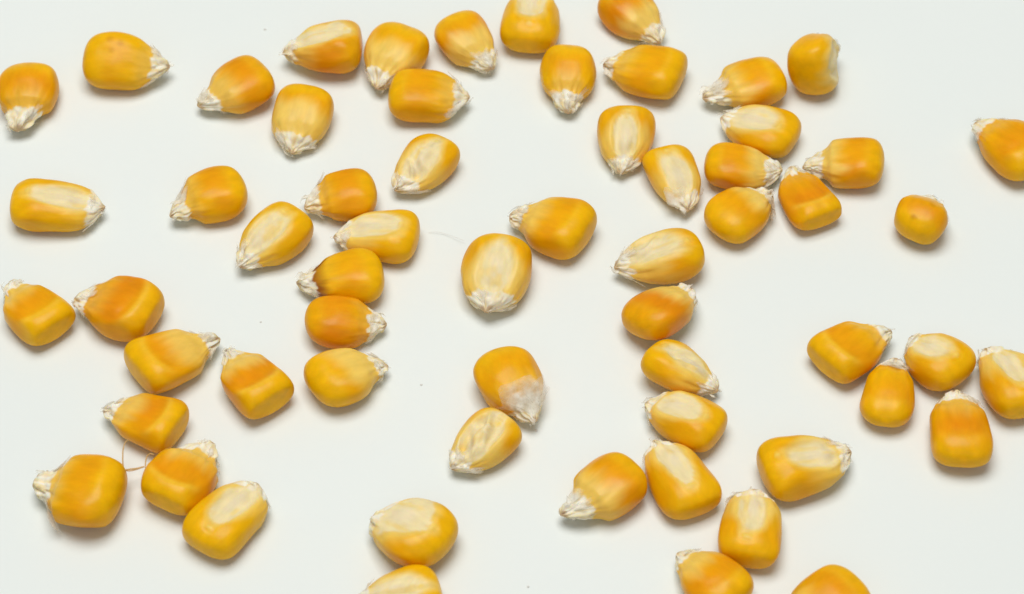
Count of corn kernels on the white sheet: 61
